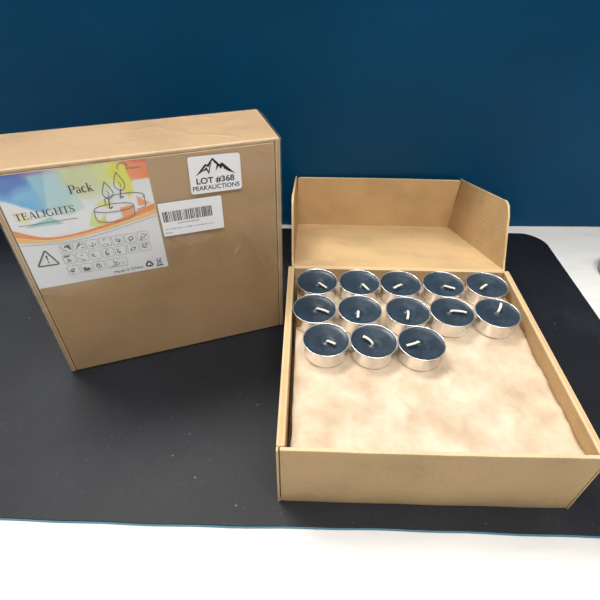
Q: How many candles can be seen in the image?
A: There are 13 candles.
